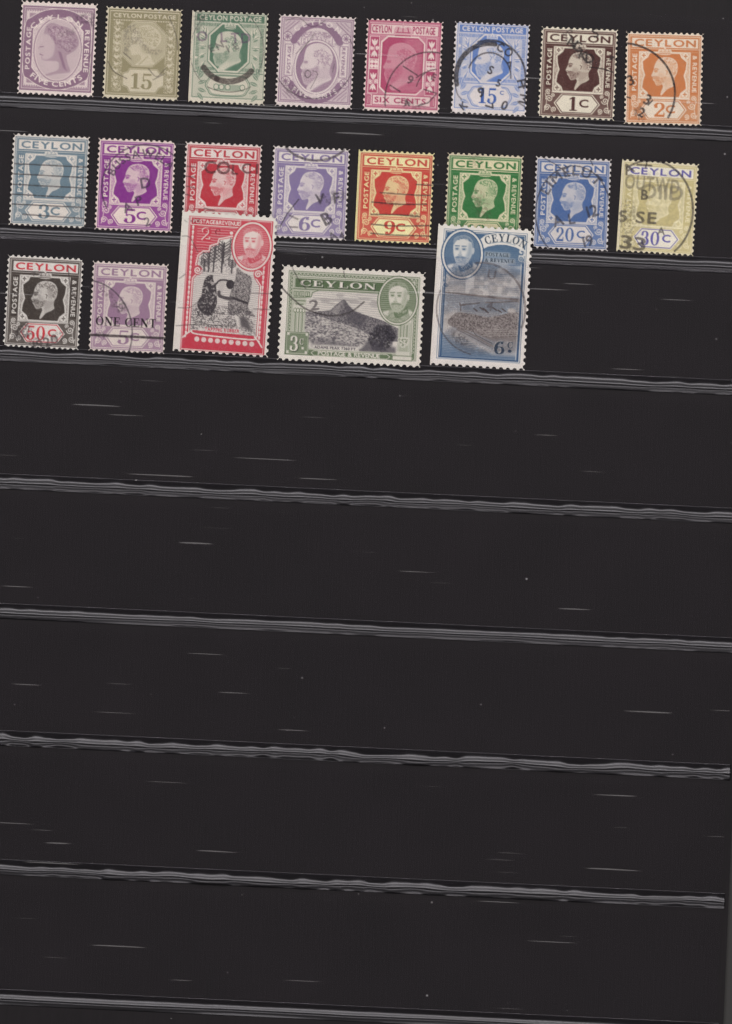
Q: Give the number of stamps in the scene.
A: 21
